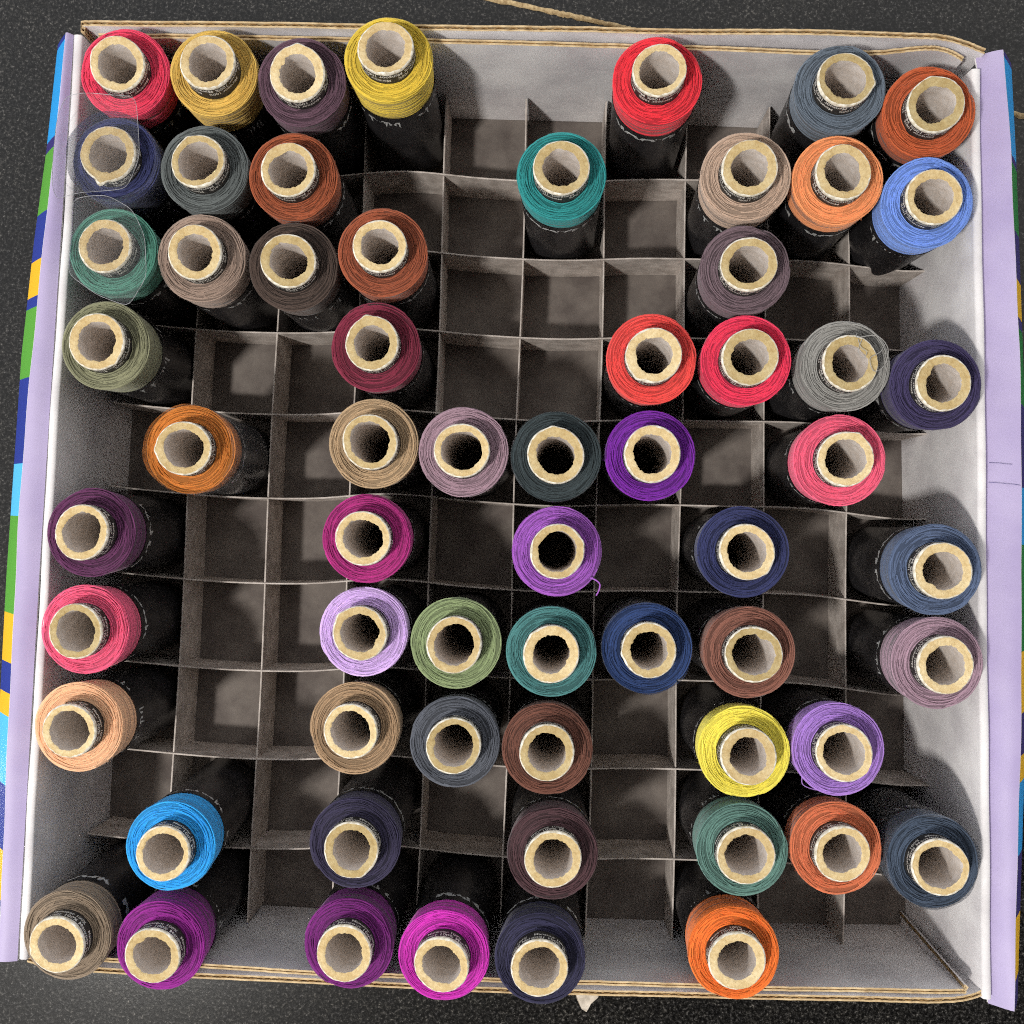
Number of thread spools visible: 61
